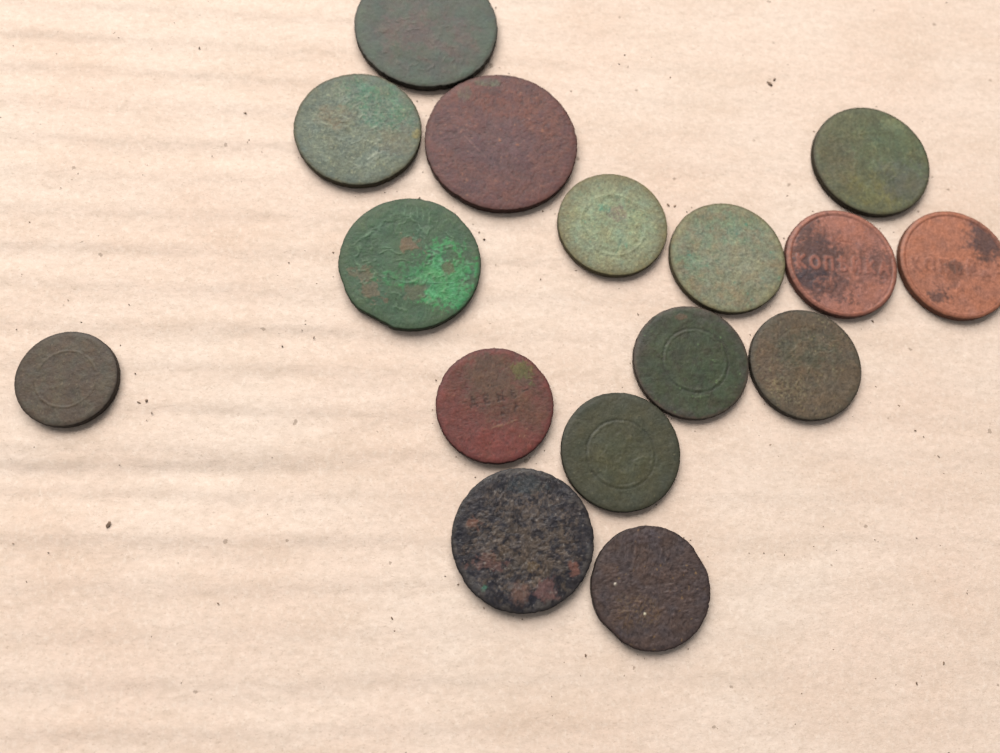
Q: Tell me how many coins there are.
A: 16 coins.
